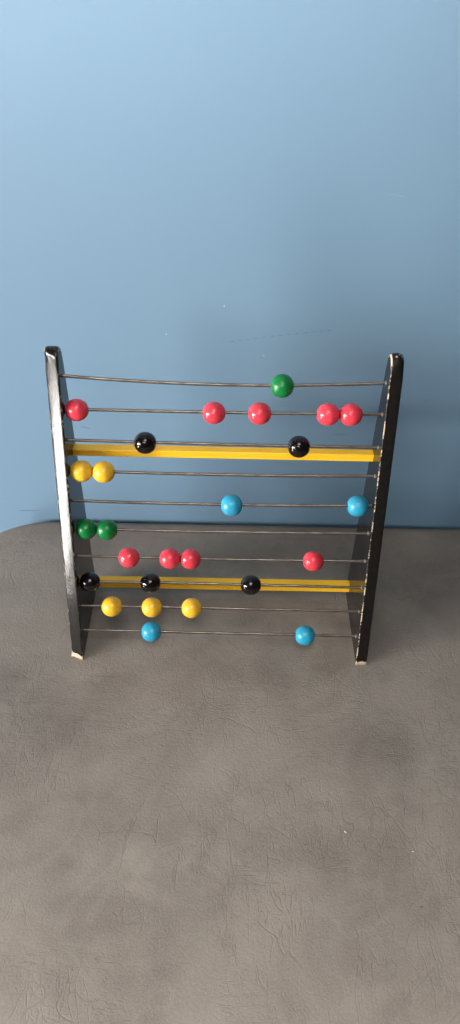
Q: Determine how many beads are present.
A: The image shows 26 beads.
